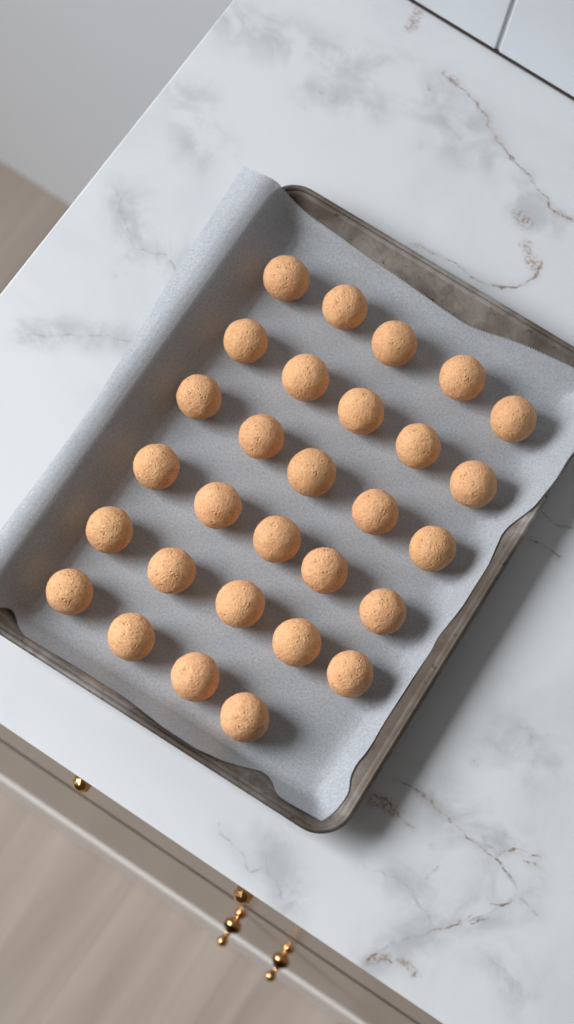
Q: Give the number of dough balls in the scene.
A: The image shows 29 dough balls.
